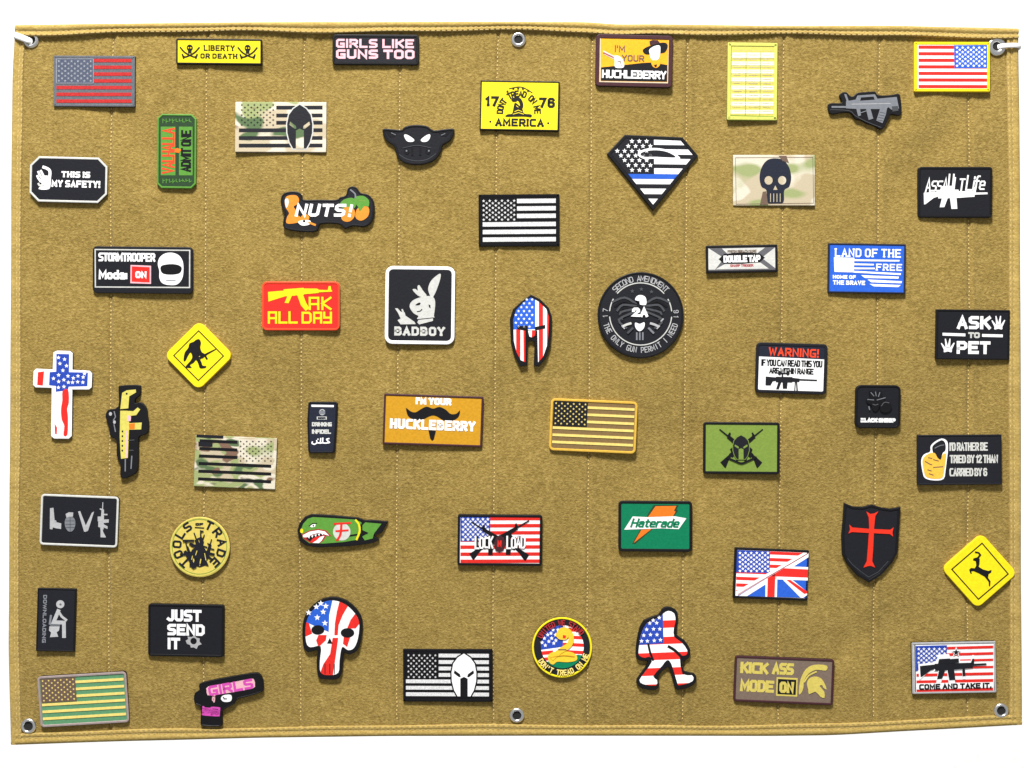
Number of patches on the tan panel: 54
